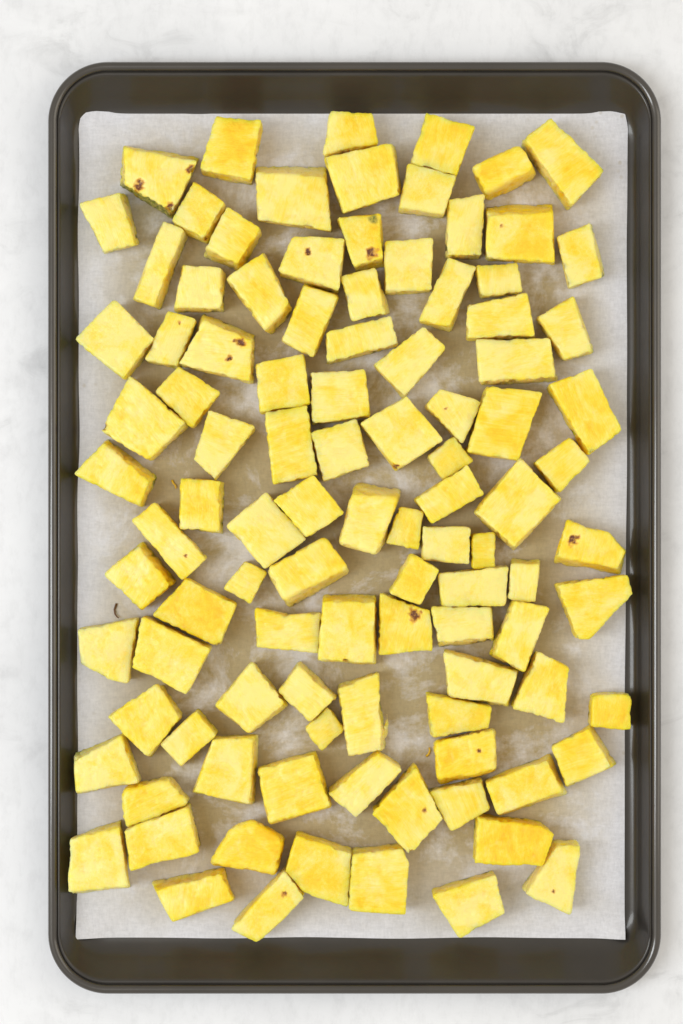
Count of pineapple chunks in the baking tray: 103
